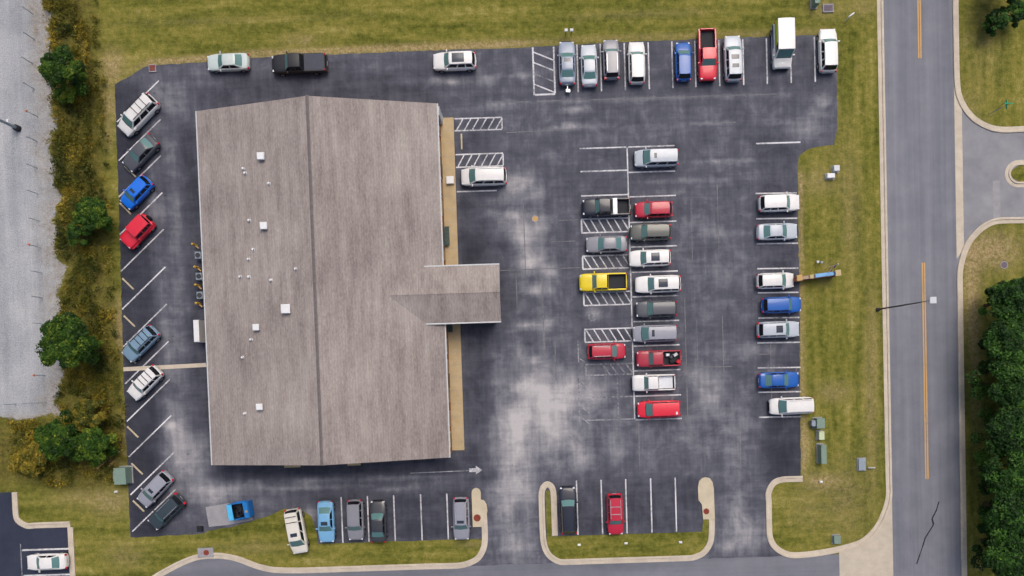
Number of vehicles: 50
